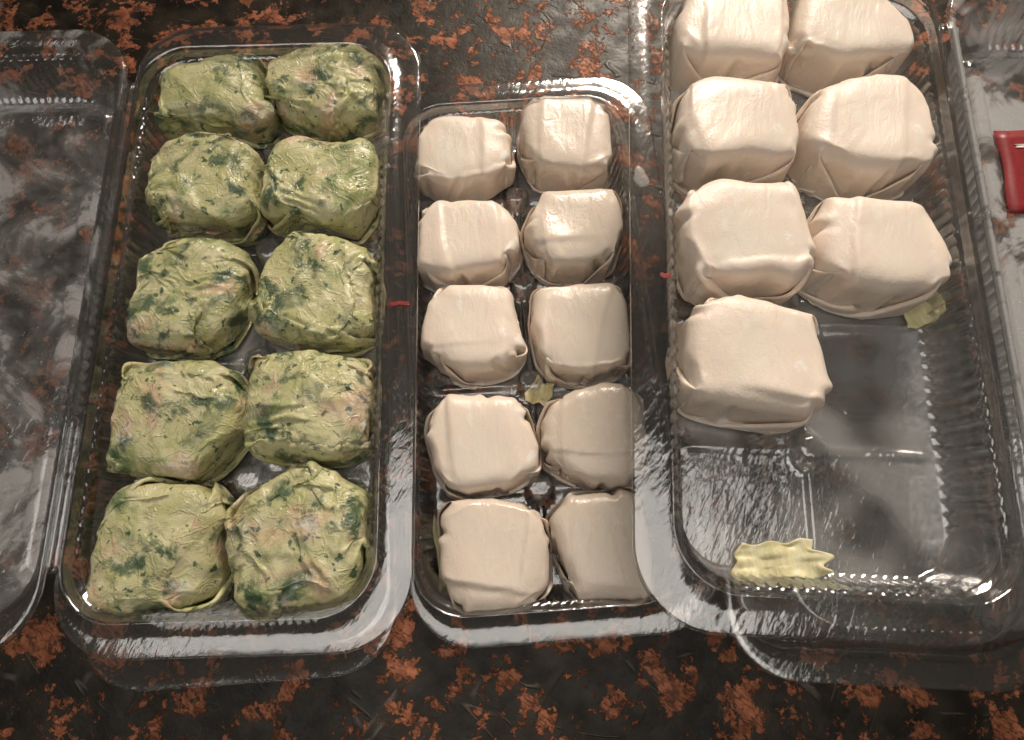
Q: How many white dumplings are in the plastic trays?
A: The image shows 17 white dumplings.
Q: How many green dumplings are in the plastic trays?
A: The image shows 10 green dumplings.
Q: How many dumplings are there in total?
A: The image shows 27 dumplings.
